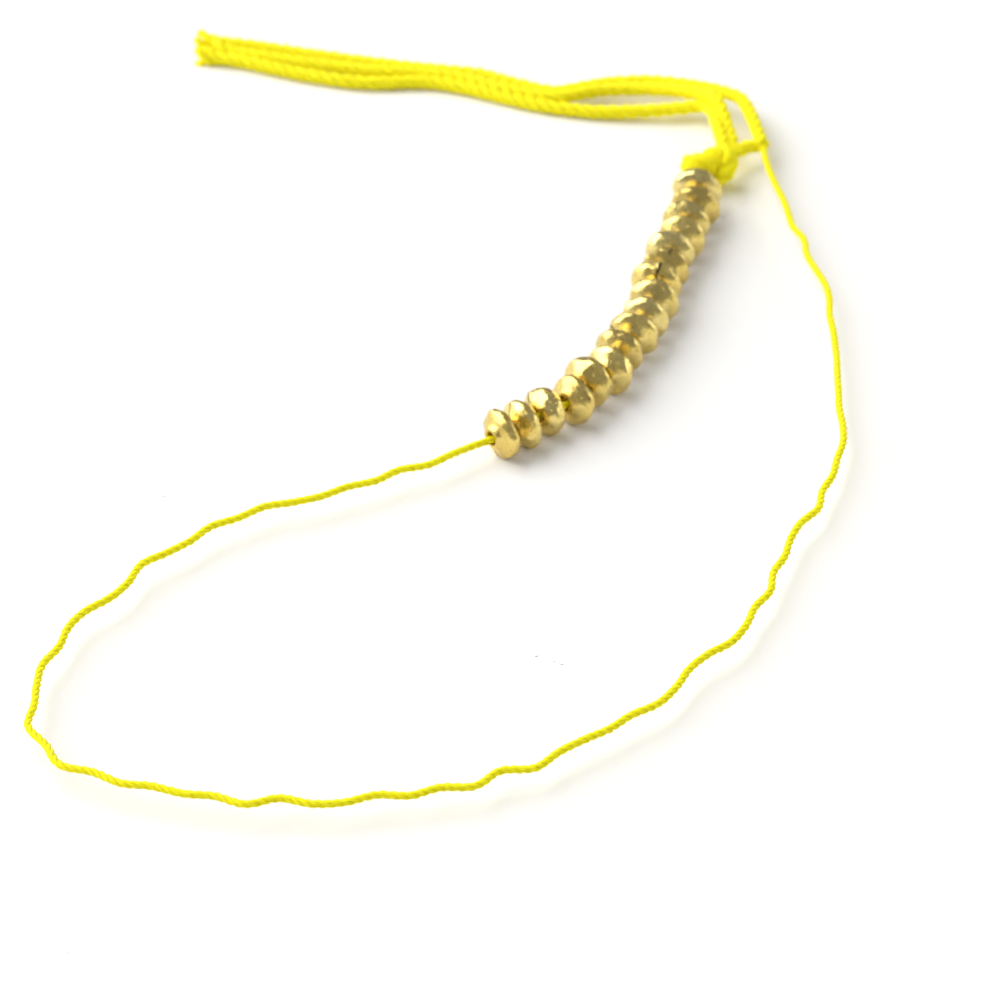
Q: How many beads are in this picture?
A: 17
